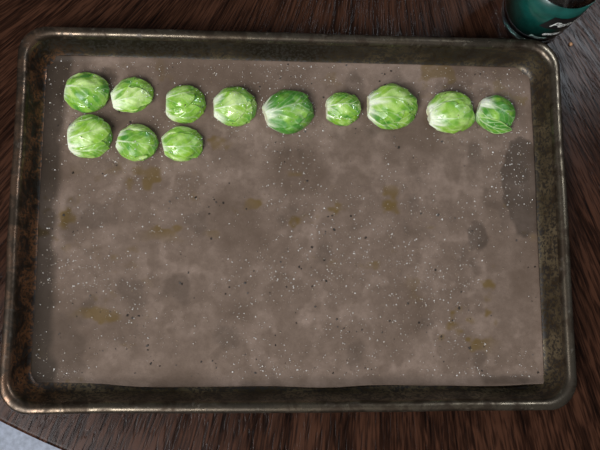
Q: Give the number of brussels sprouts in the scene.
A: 12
